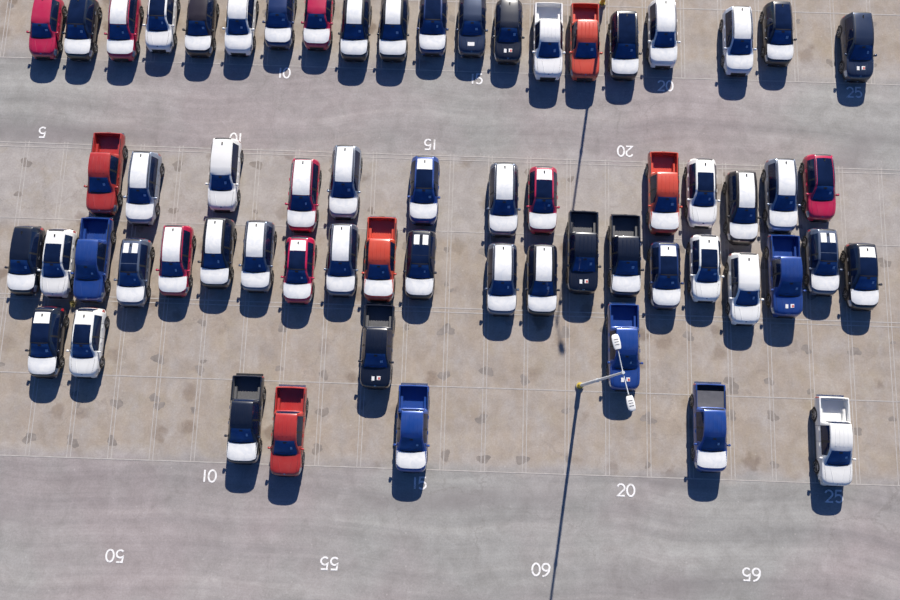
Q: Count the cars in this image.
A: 47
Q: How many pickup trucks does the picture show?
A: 16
